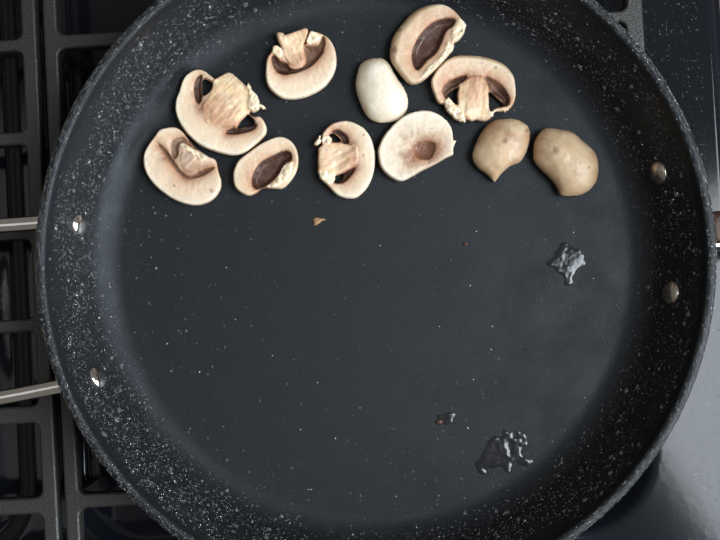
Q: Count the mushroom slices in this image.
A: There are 11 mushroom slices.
